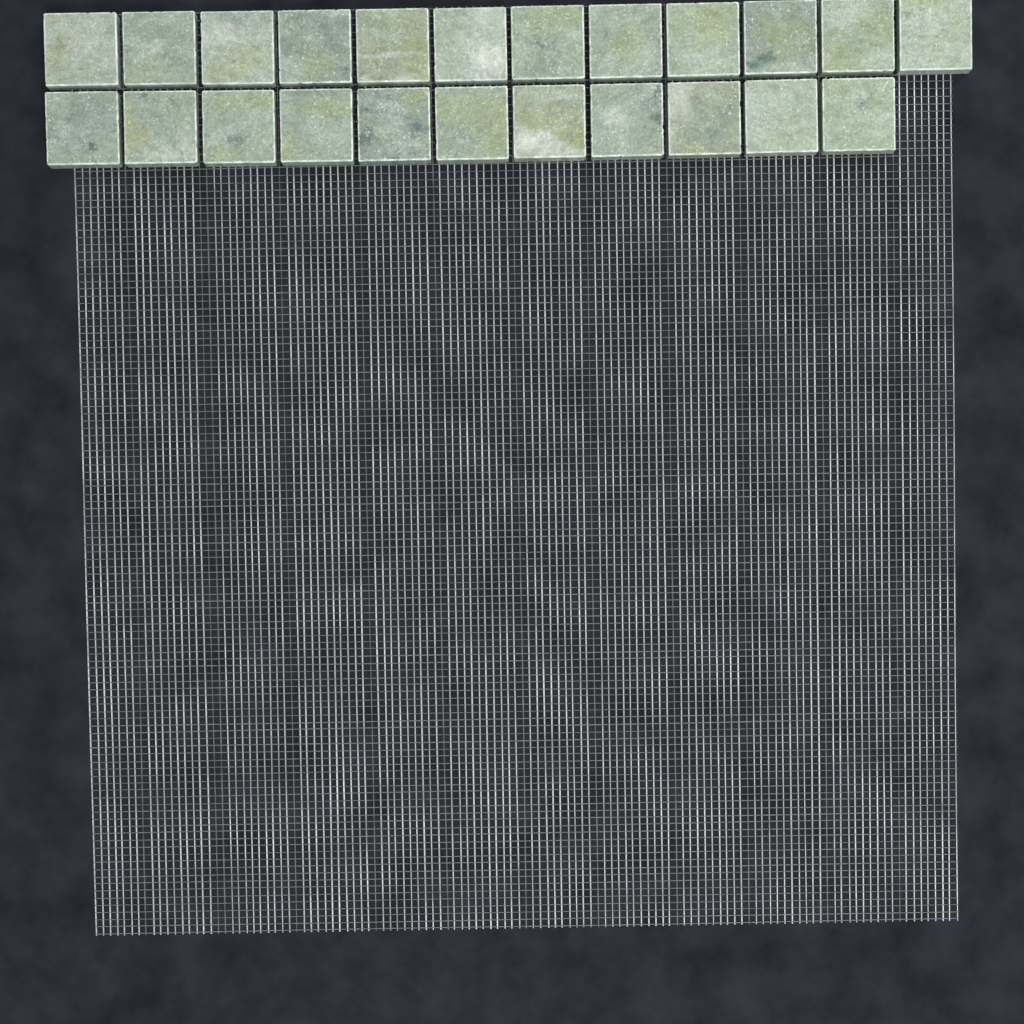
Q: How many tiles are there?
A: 23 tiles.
